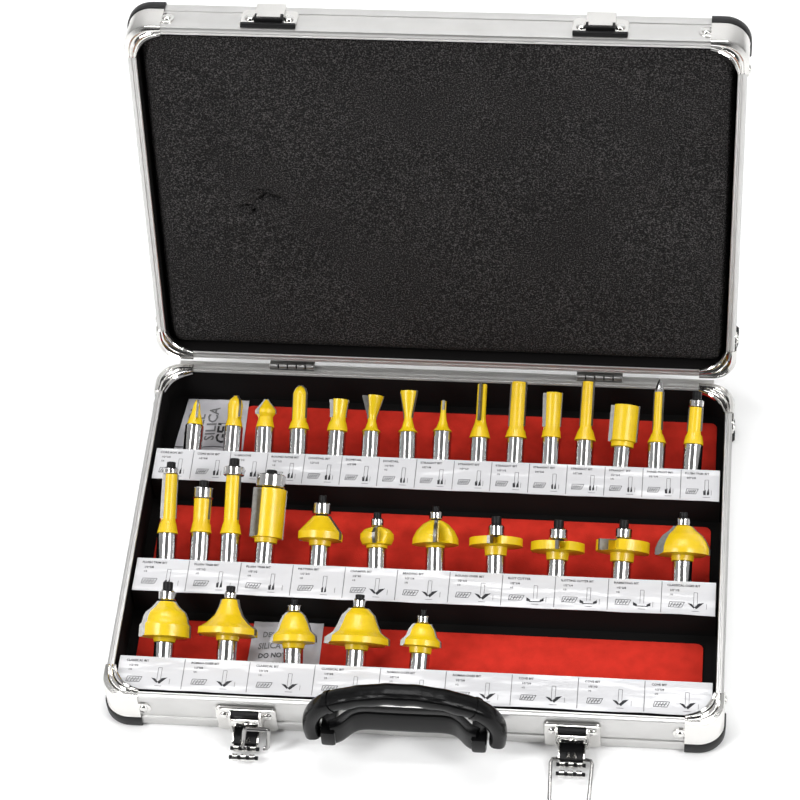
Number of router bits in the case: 31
